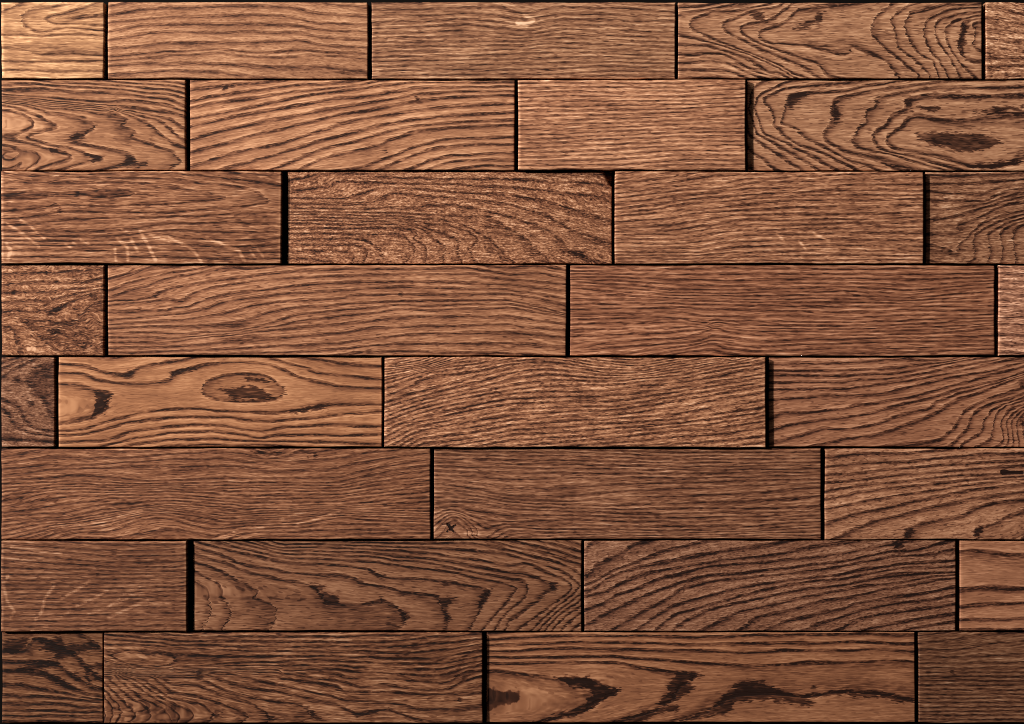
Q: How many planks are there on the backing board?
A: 32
